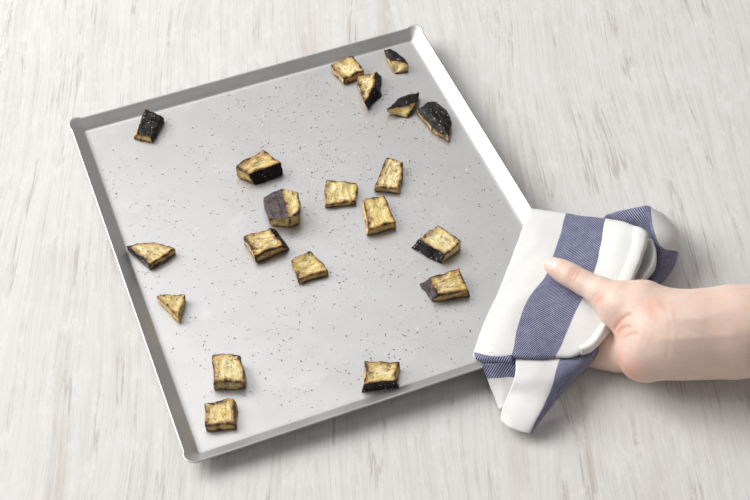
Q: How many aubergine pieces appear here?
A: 20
